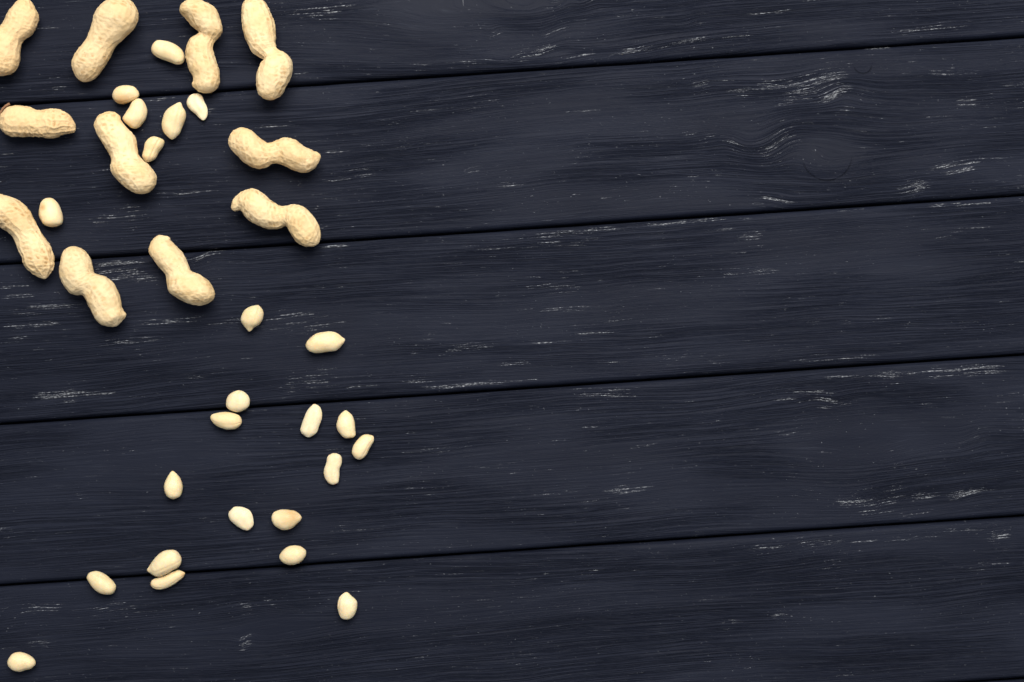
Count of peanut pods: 11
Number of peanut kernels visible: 24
